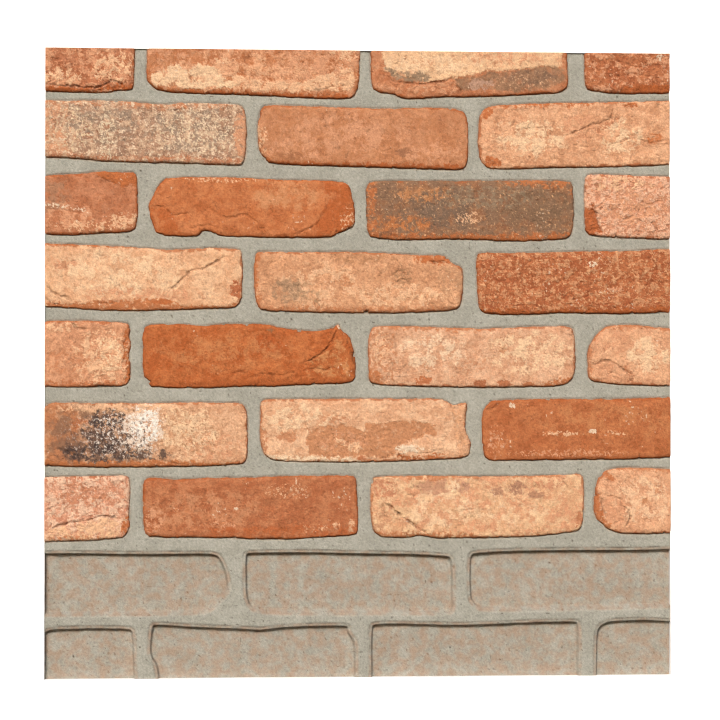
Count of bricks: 25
